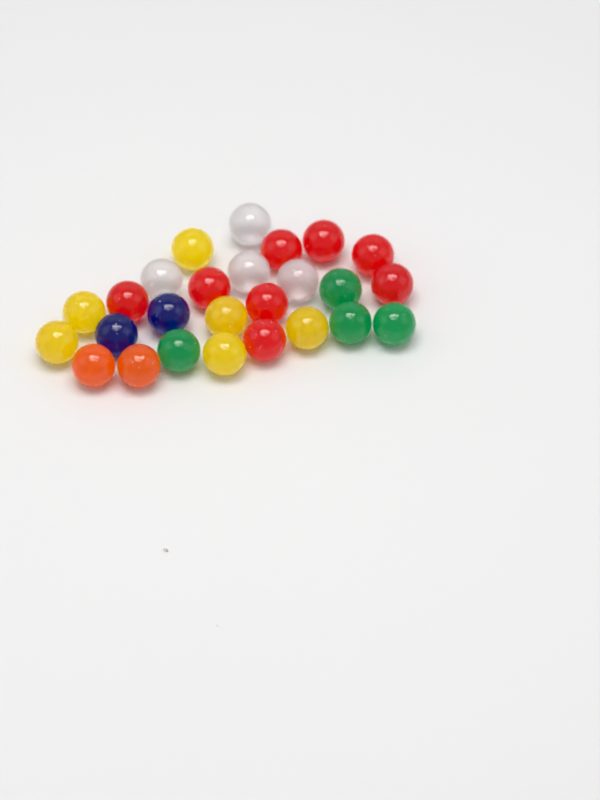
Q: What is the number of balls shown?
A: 26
